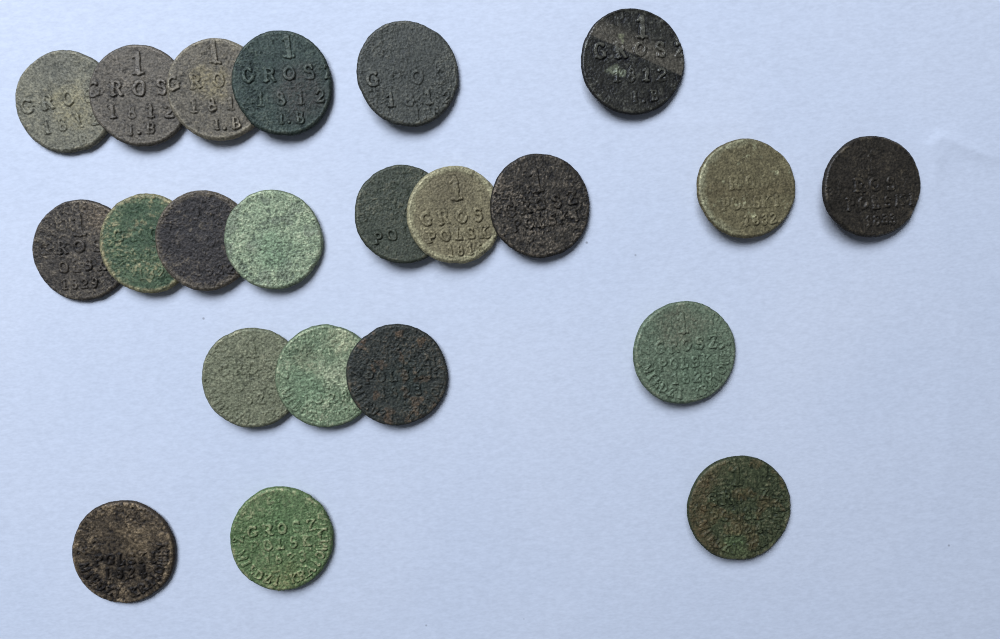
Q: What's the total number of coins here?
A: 22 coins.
